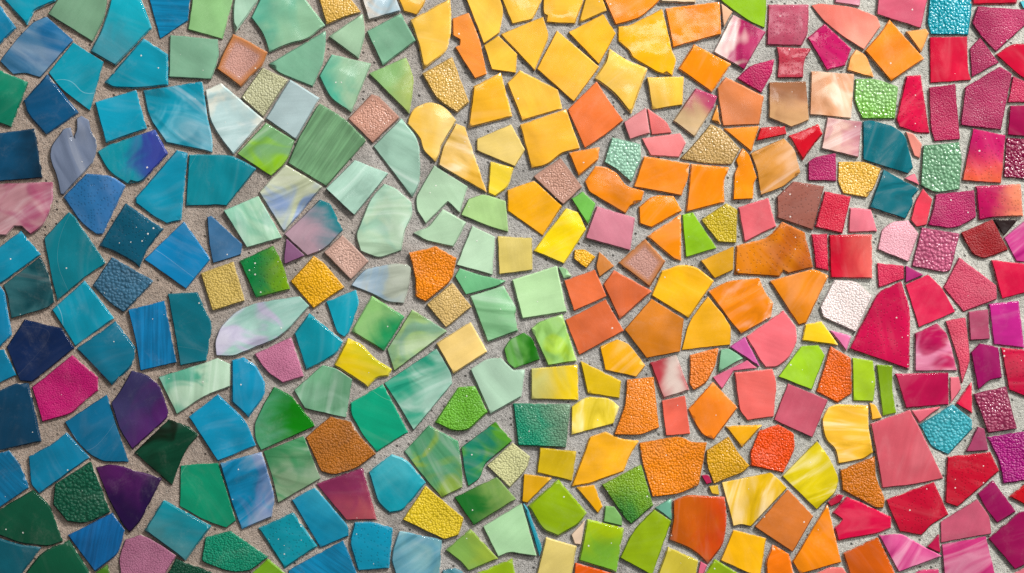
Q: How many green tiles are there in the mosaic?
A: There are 71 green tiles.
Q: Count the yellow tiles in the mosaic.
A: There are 56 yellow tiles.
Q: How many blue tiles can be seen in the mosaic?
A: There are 54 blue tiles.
